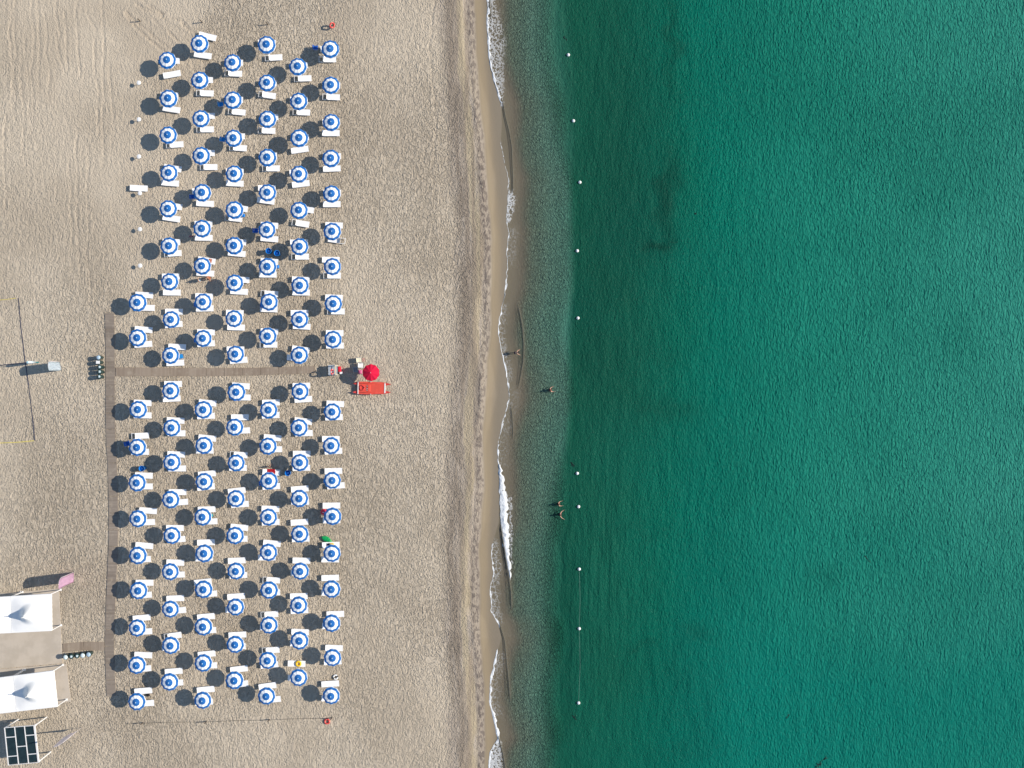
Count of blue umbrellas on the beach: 119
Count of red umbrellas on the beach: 1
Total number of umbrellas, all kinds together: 120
